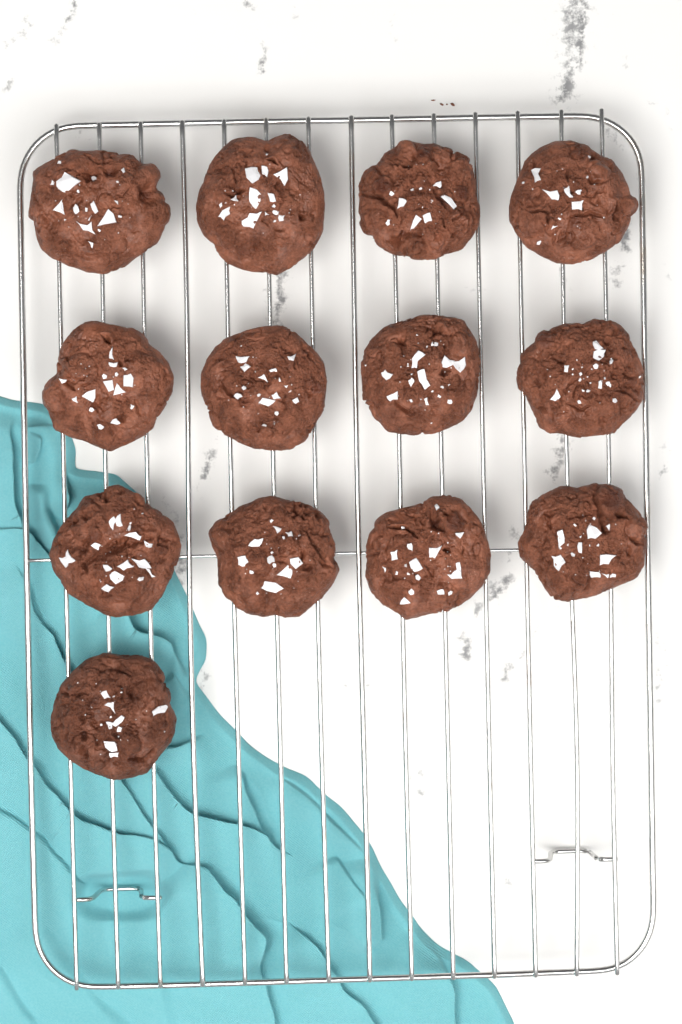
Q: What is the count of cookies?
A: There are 13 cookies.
